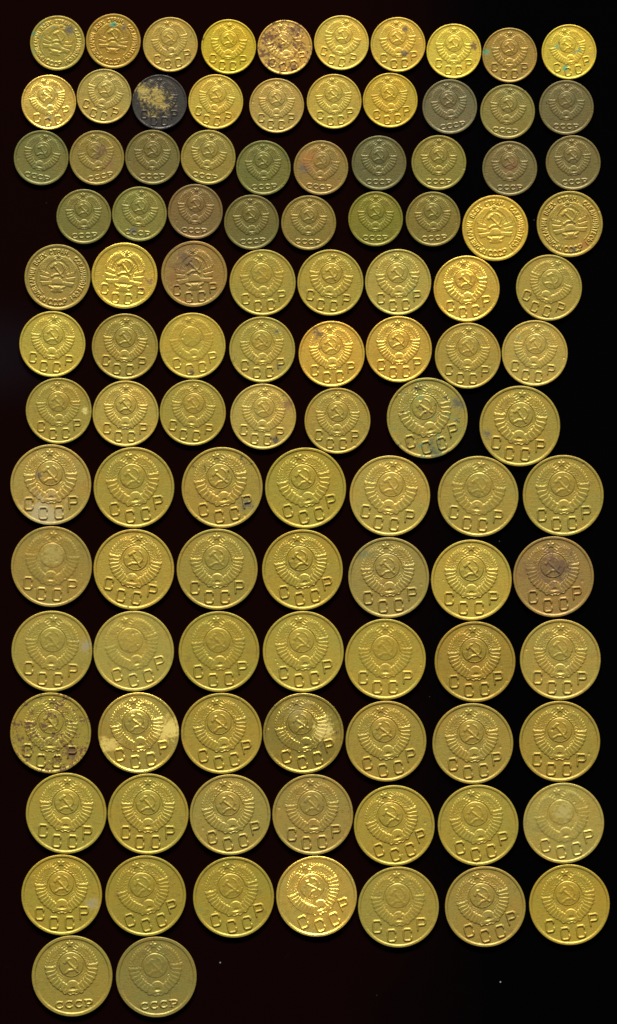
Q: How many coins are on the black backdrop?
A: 106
